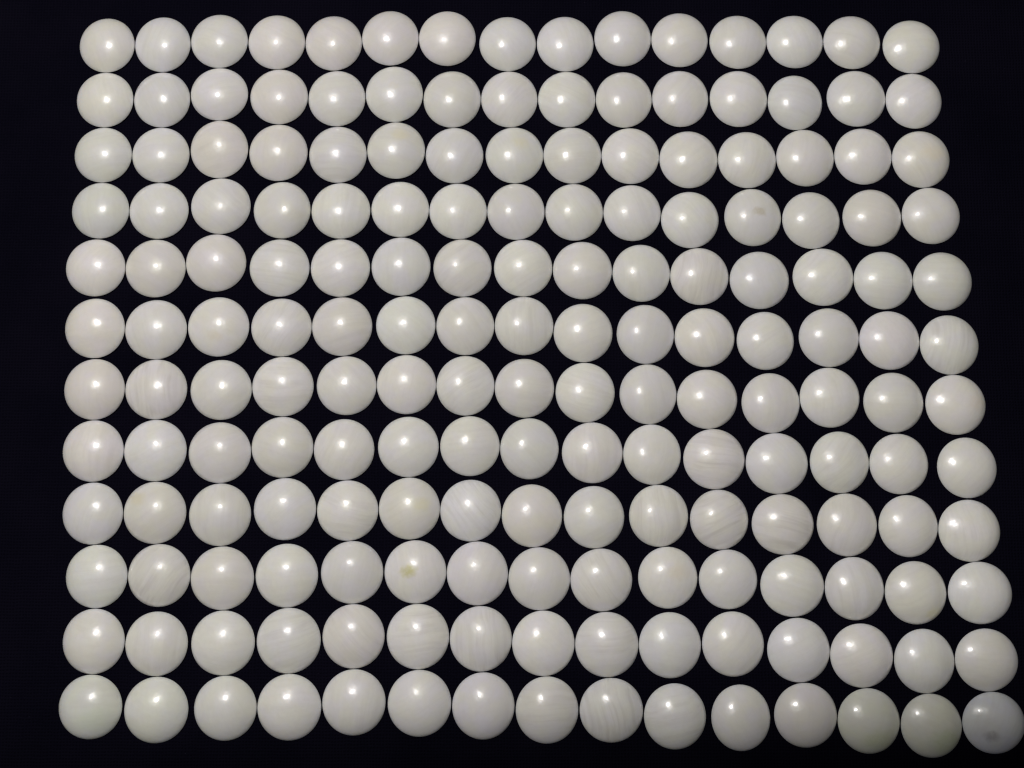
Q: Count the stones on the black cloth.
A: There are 180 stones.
